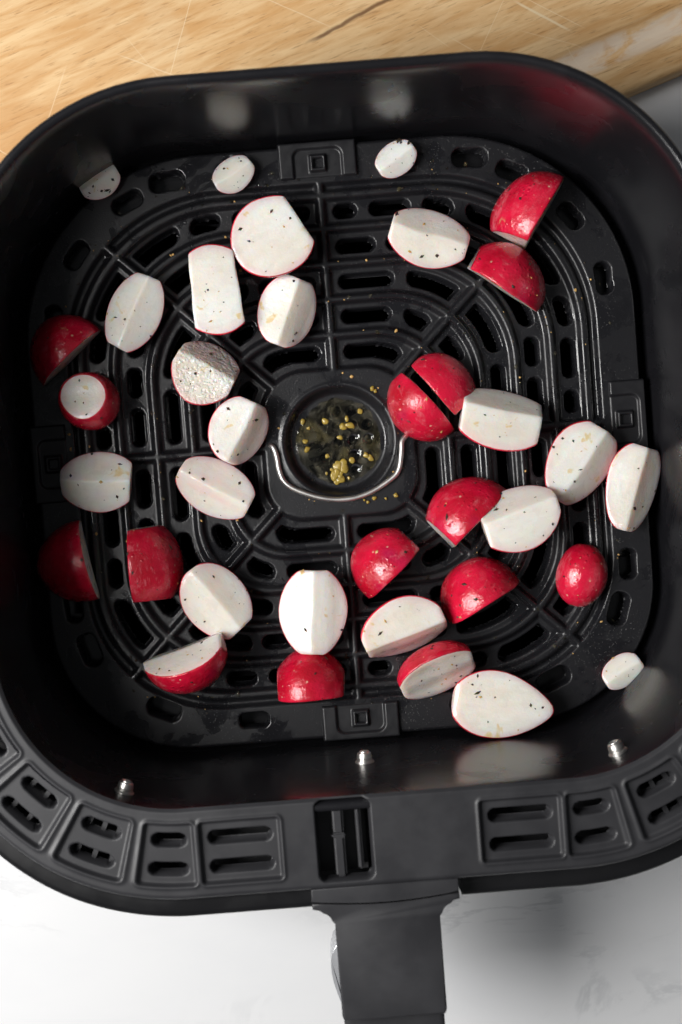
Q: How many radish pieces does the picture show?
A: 36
